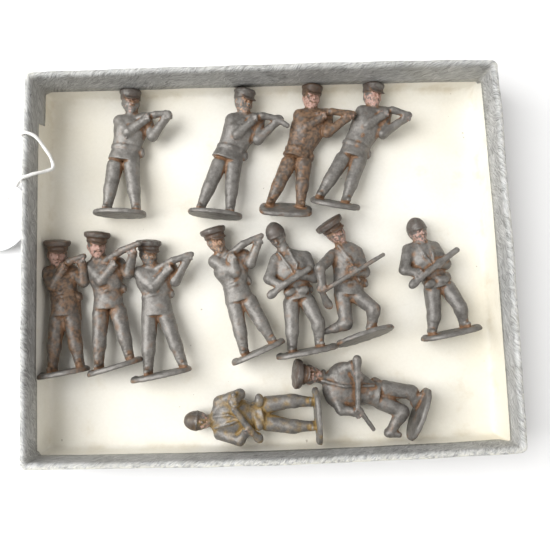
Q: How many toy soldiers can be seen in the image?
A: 13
